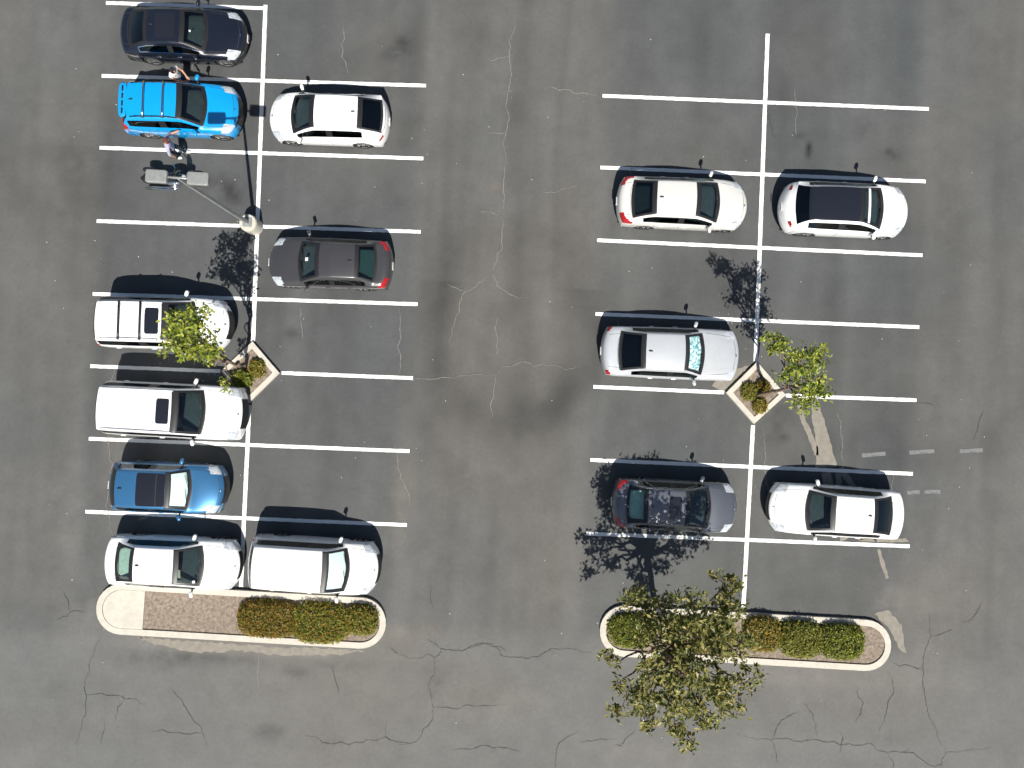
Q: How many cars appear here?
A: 14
